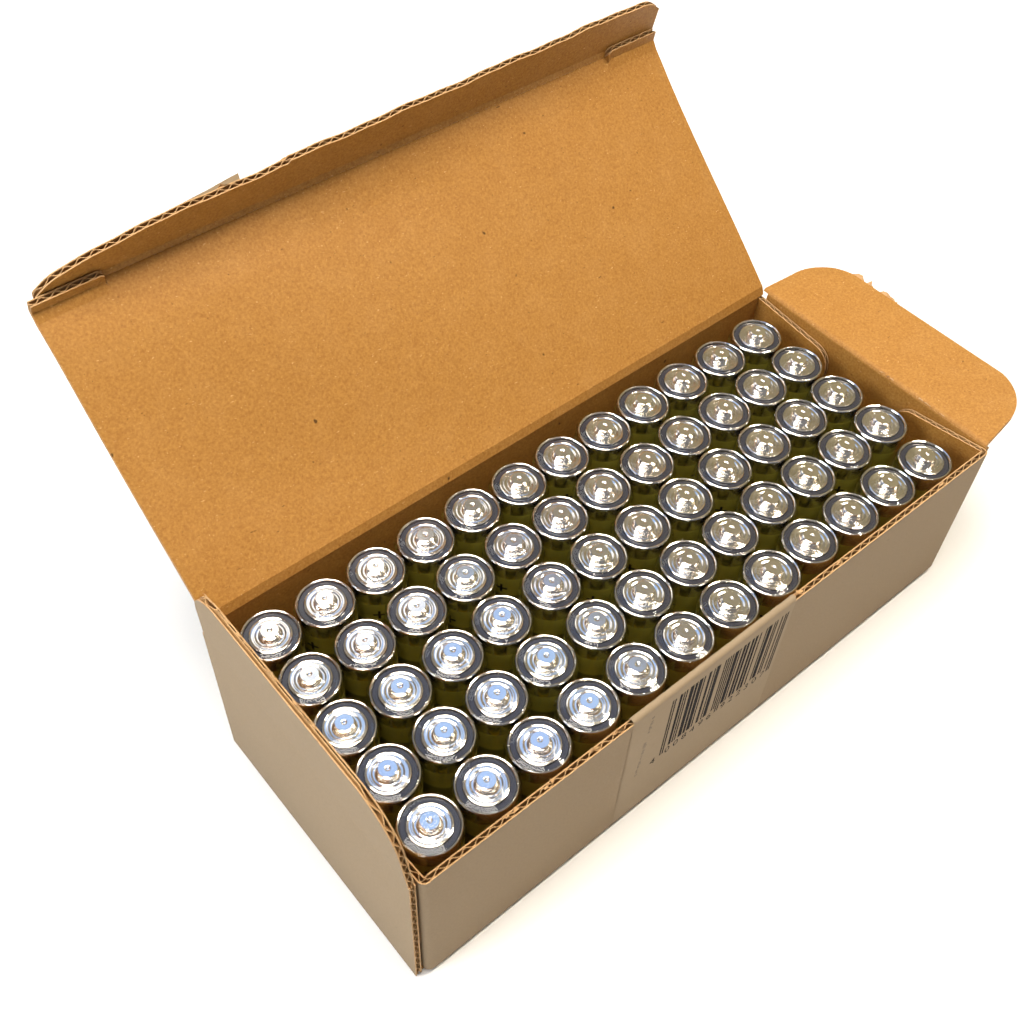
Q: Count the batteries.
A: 60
